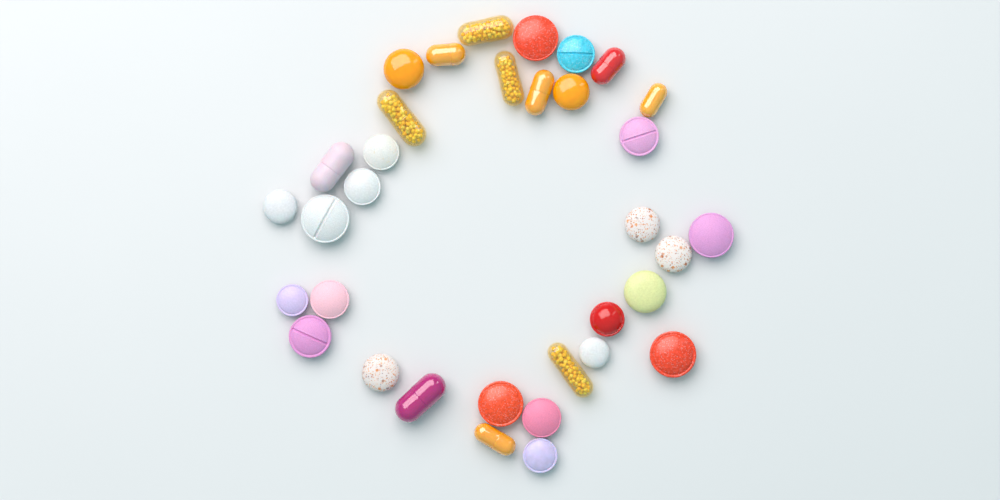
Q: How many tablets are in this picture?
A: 23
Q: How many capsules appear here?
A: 11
